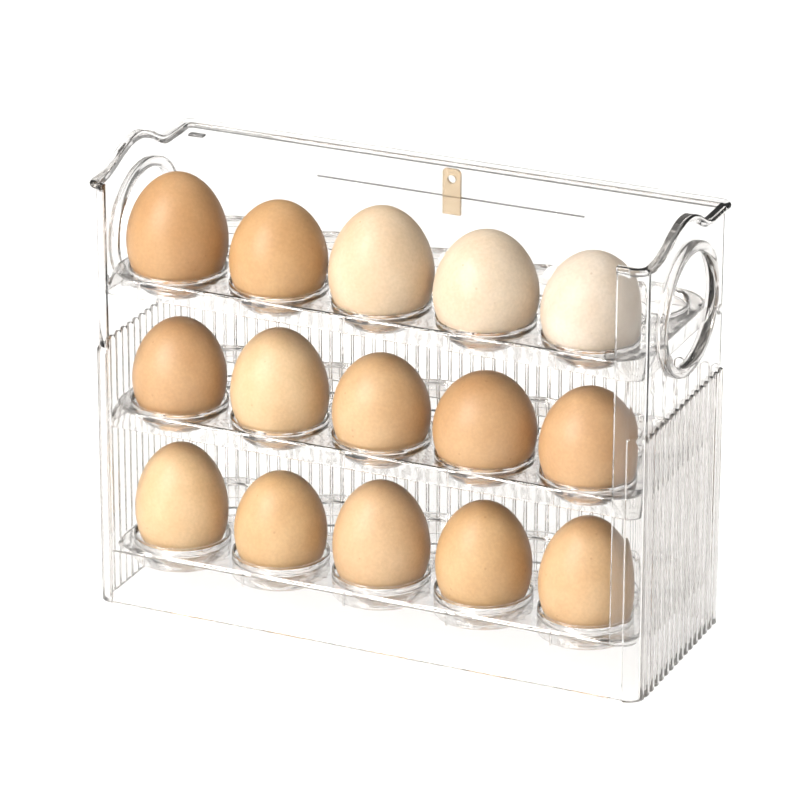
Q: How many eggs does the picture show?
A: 15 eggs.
